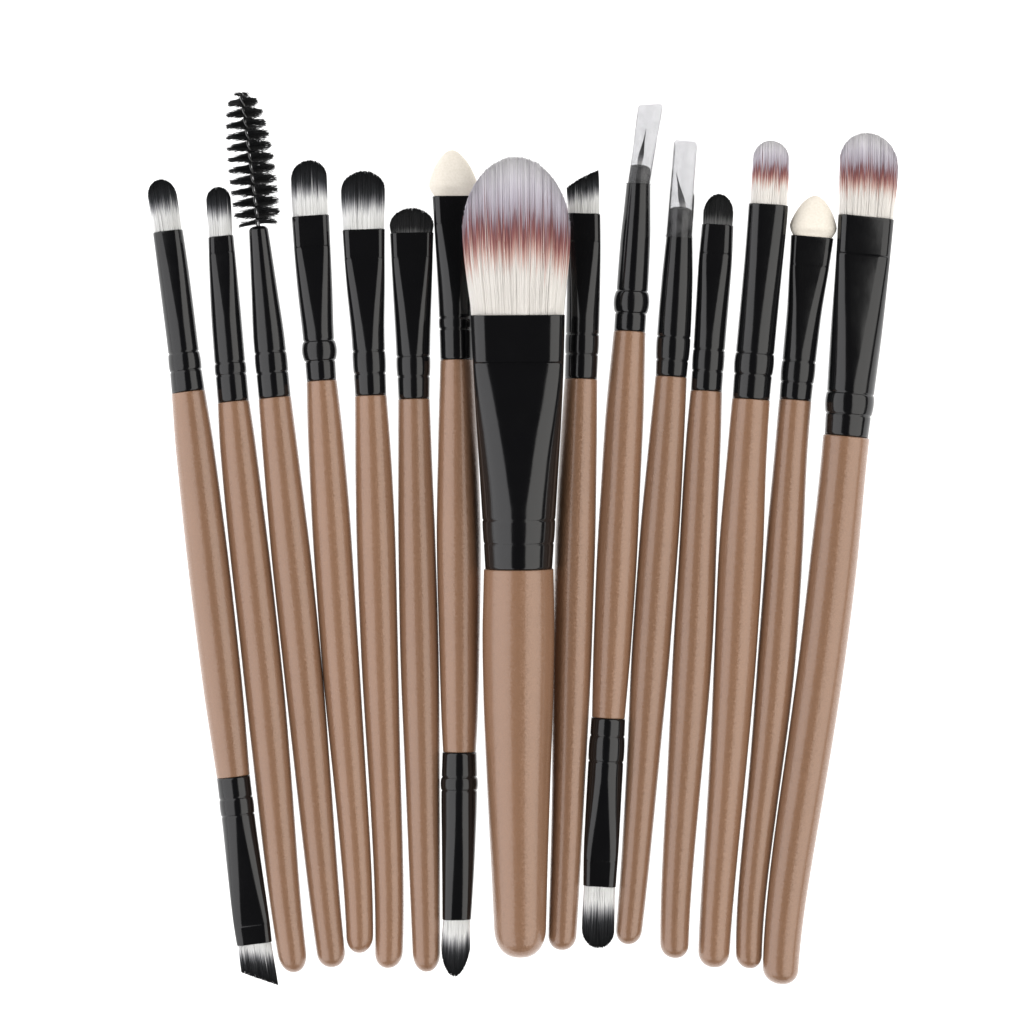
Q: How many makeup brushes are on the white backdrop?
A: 15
